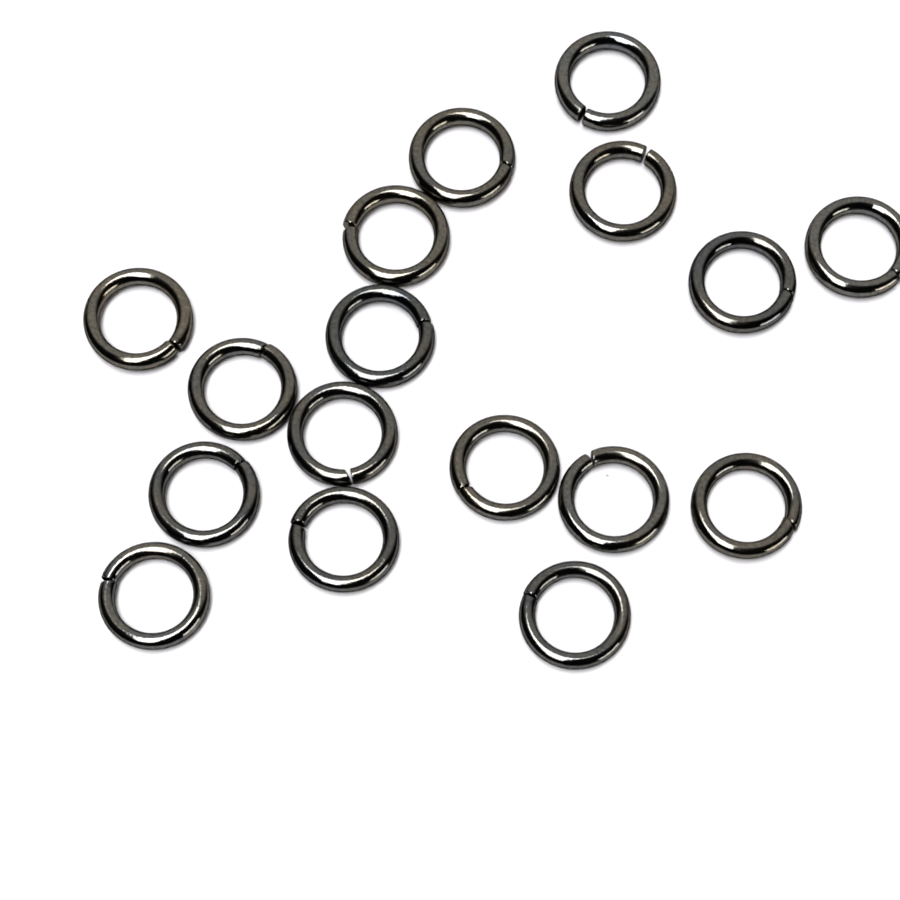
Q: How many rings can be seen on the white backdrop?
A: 17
